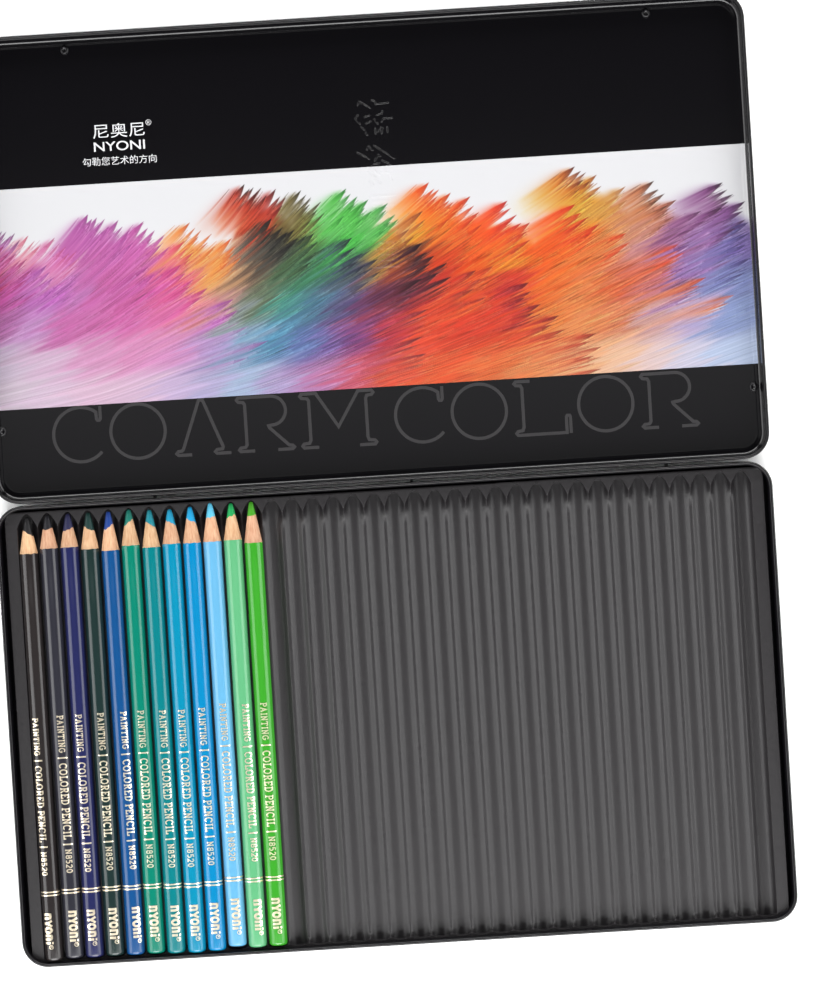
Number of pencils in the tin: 12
